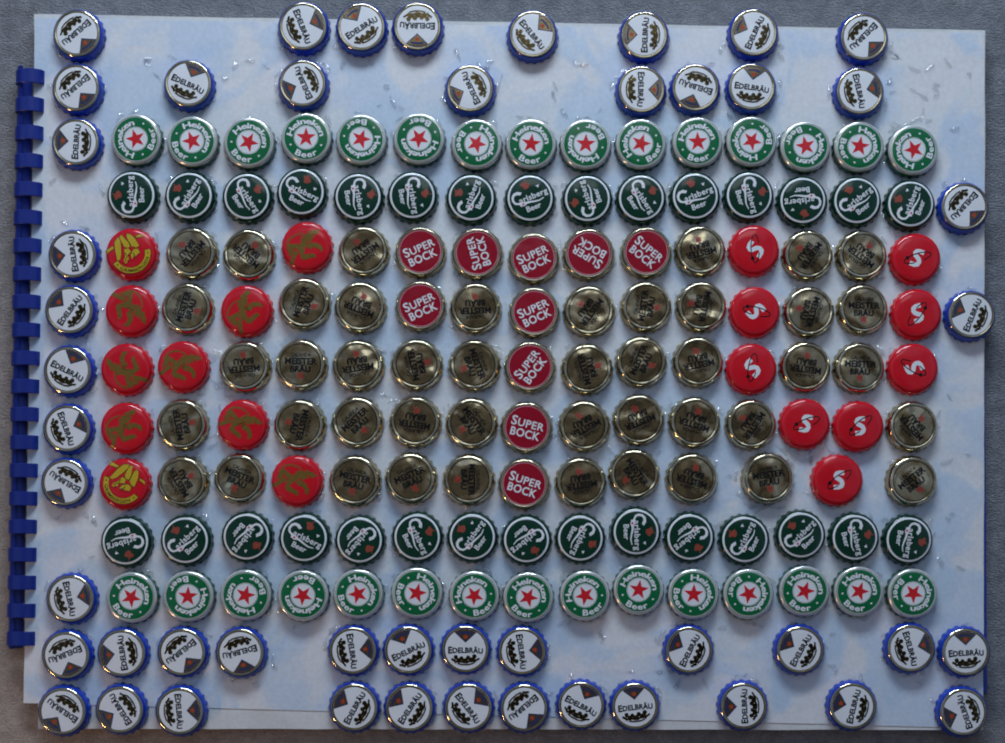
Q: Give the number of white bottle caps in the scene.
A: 49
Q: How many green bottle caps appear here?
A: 60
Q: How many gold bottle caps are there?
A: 45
